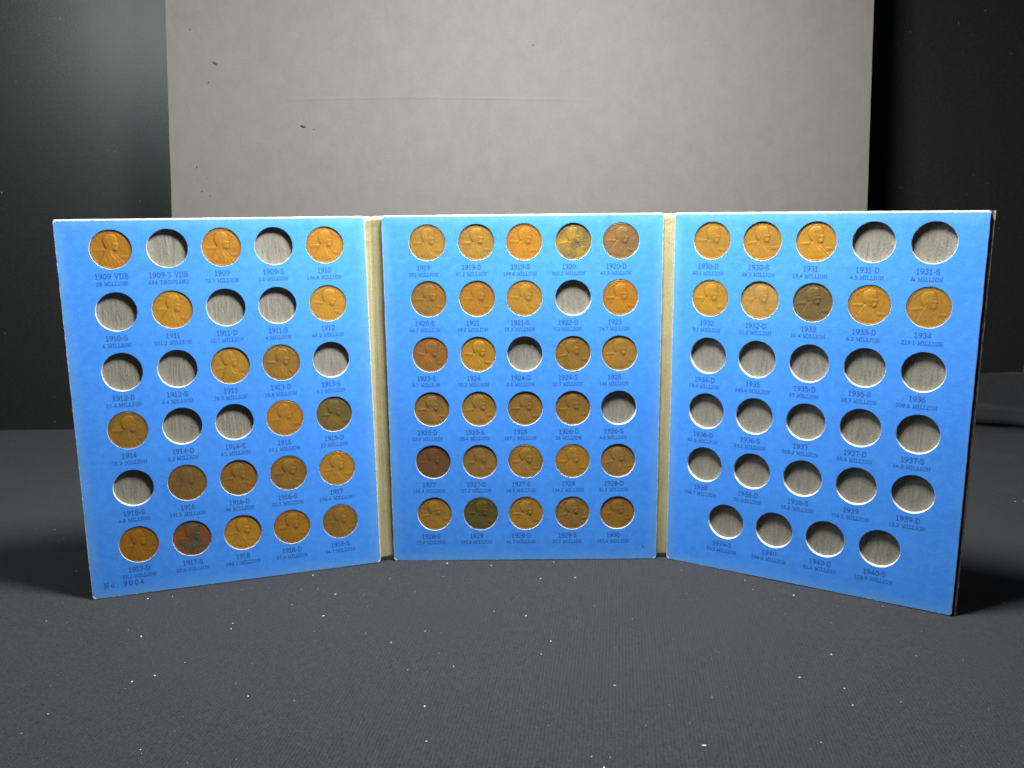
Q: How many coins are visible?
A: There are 54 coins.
